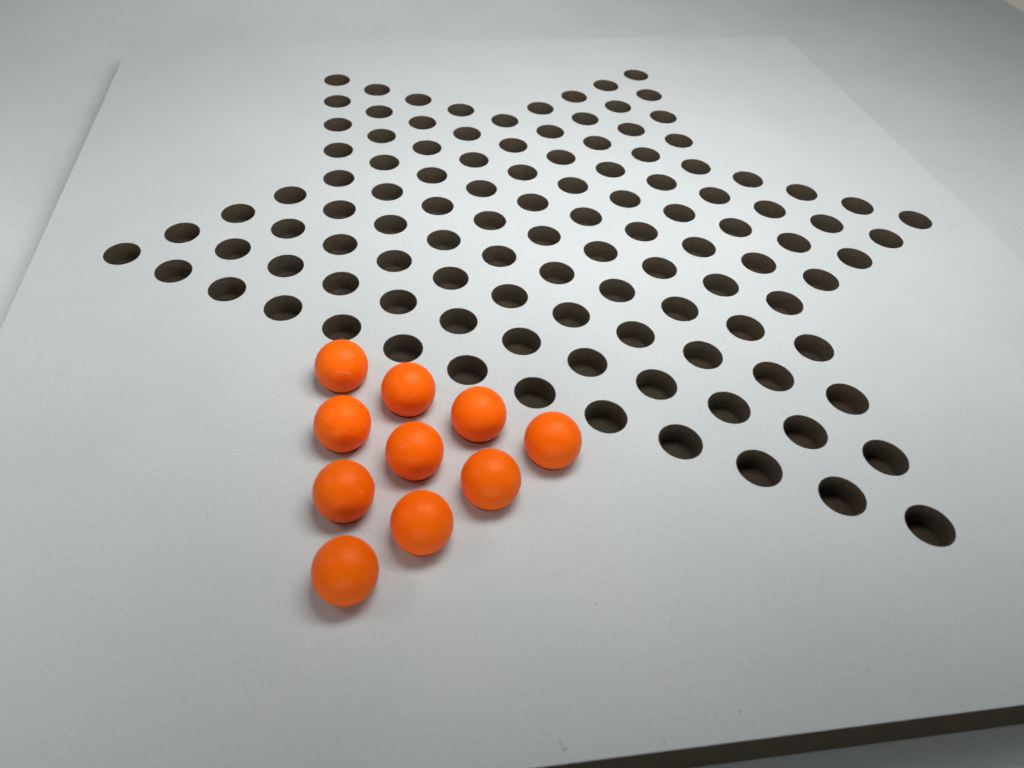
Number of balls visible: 10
